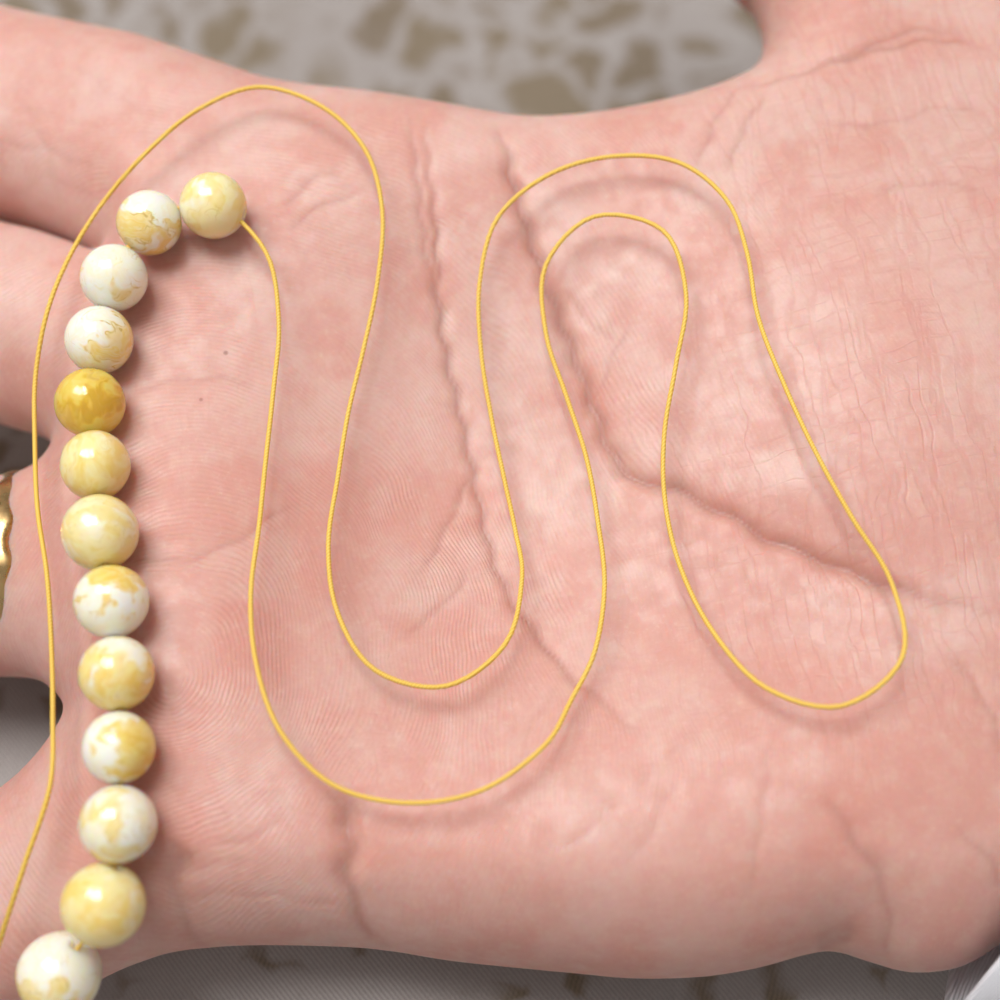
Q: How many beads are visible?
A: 13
